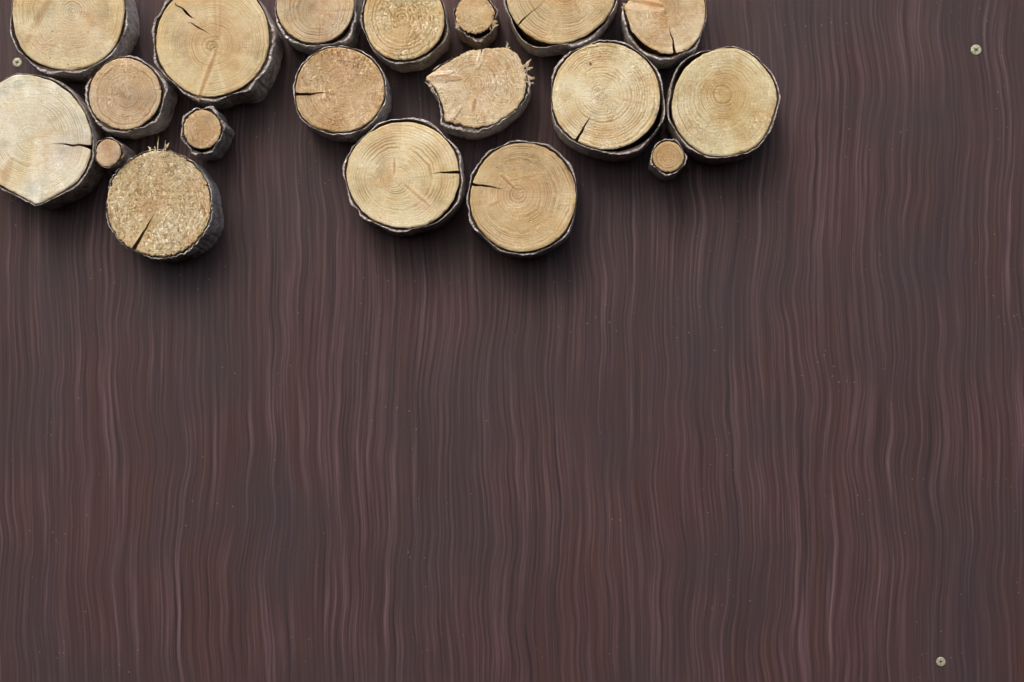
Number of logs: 19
